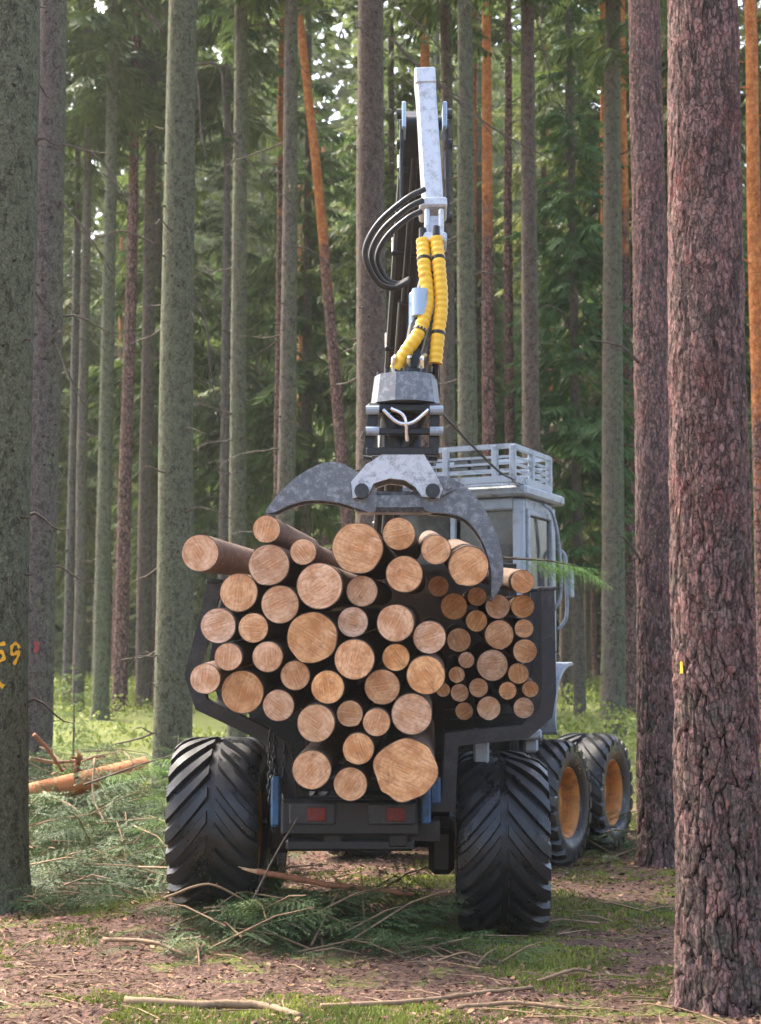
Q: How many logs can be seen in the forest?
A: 62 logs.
